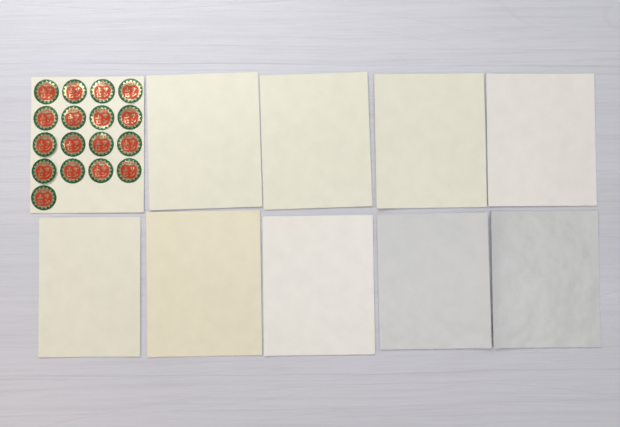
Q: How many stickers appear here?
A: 17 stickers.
